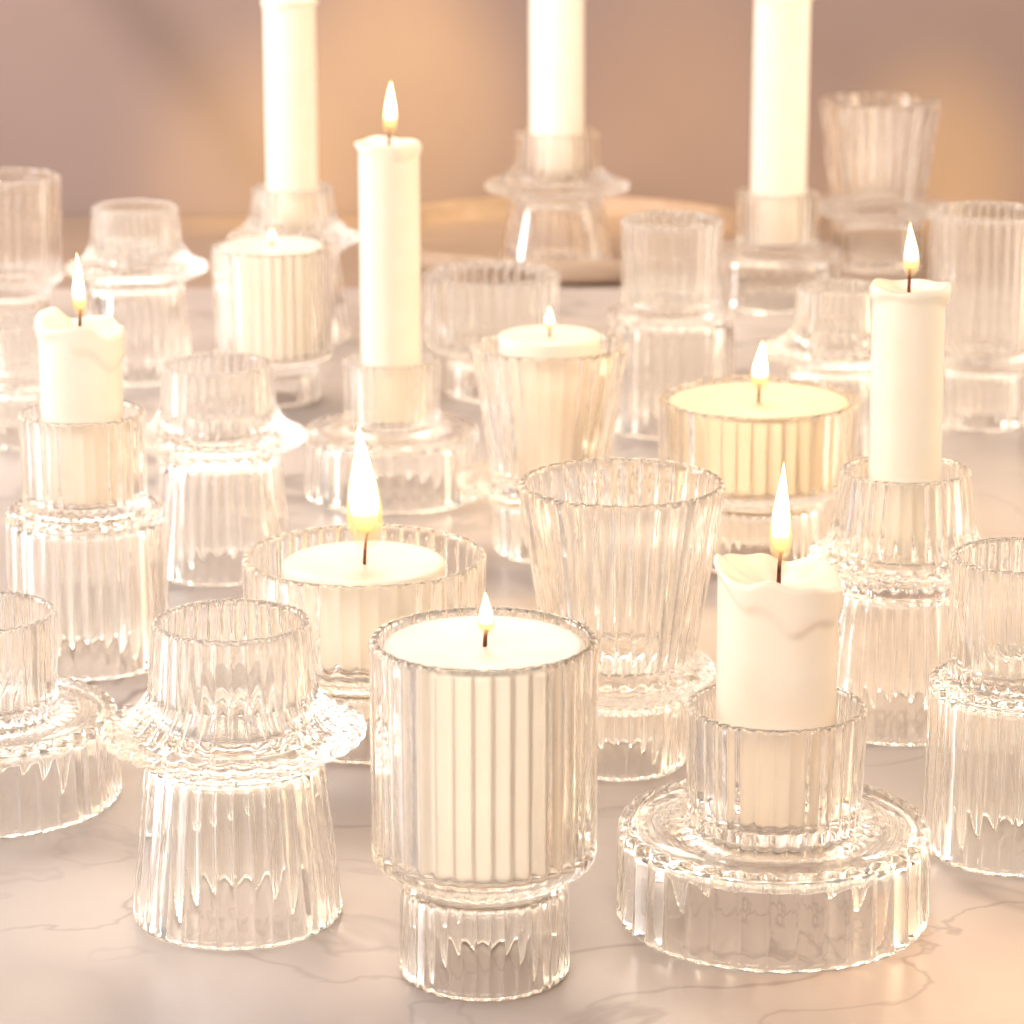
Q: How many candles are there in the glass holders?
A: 12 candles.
